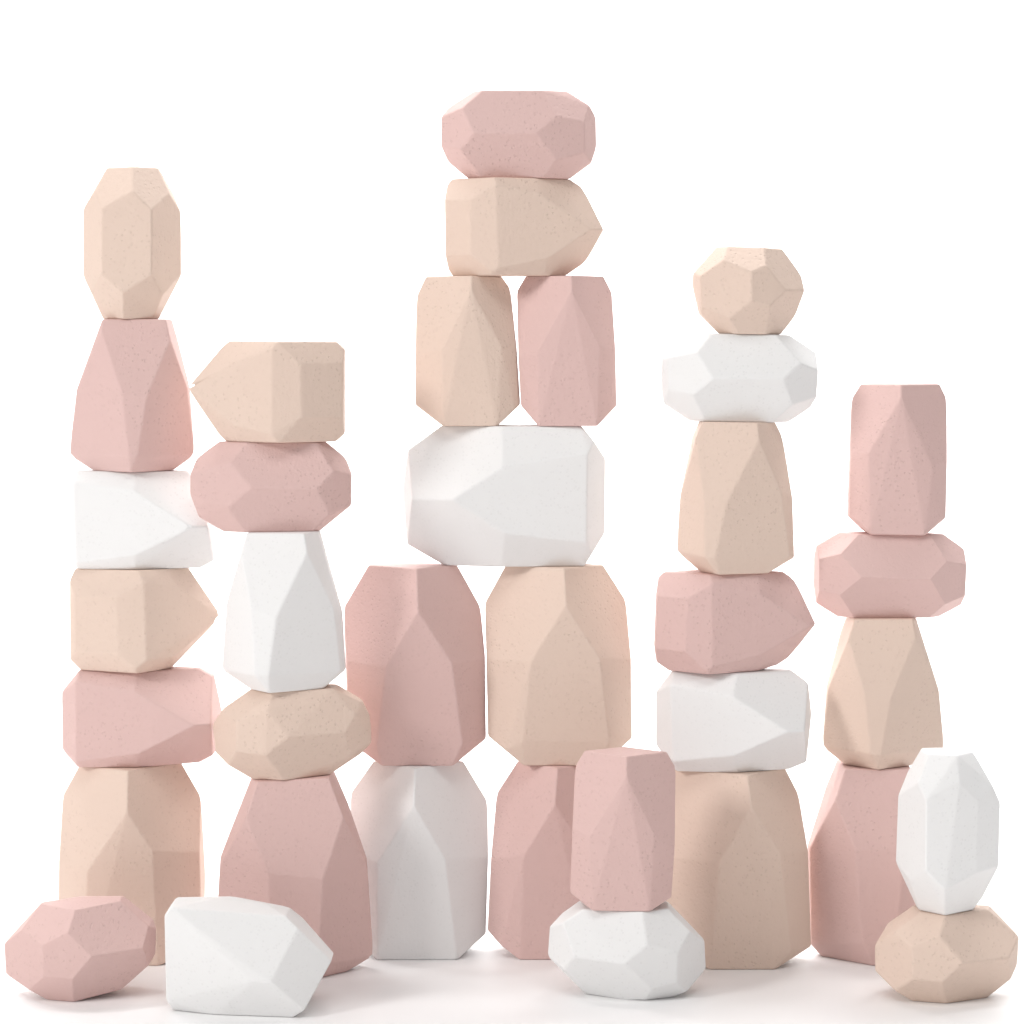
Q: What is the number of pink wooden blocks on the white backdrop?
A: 14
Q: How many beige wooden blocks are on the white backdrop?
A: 13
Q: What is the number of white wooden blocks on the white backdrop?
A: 9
